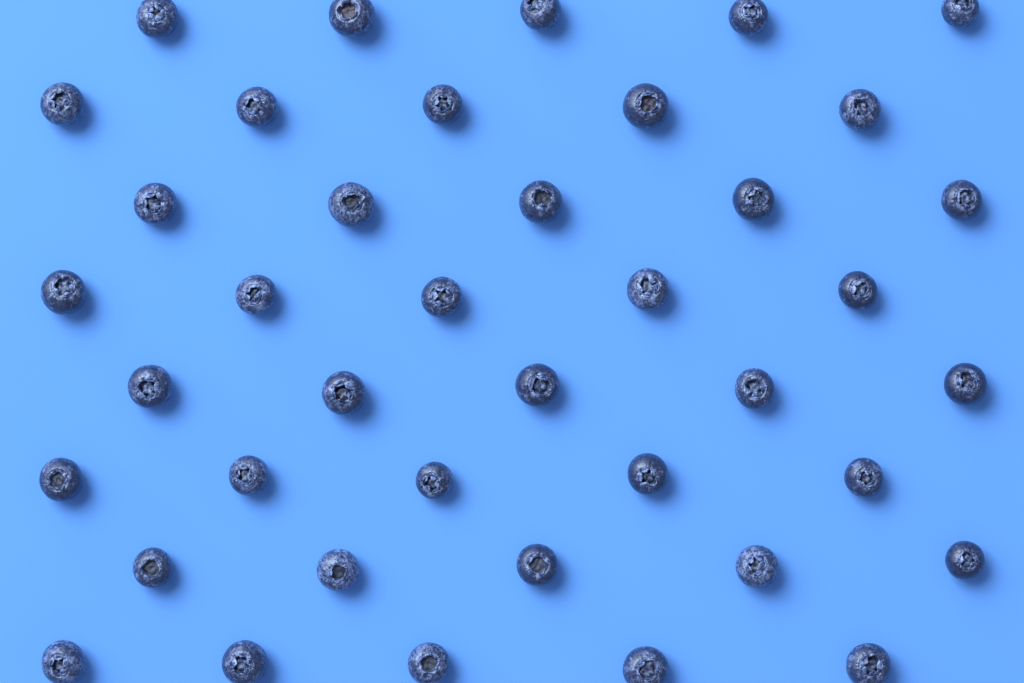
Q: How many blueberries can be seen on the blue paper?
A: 40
